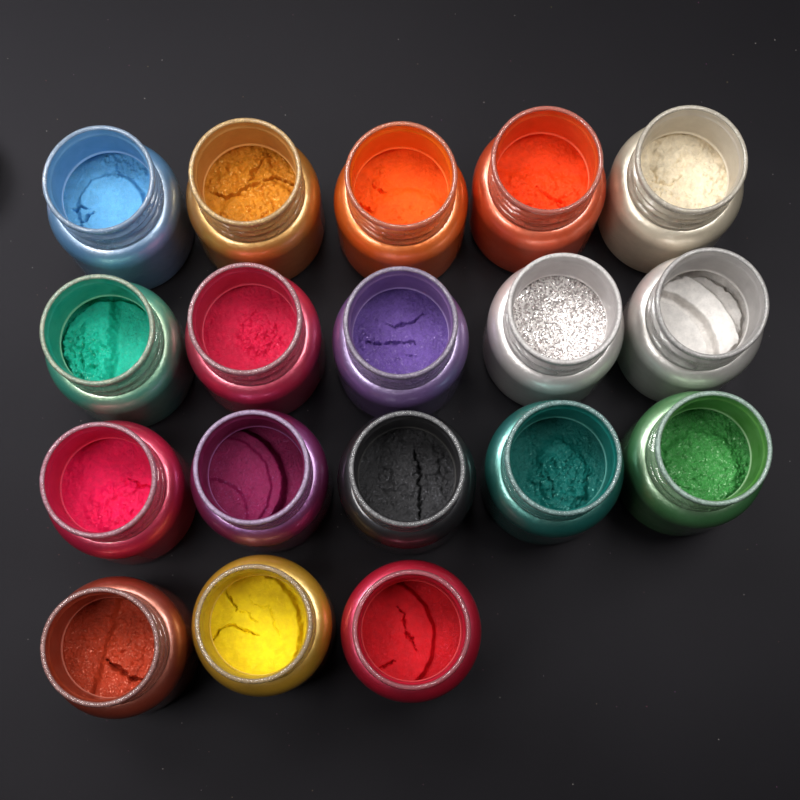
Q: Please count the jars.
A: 18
